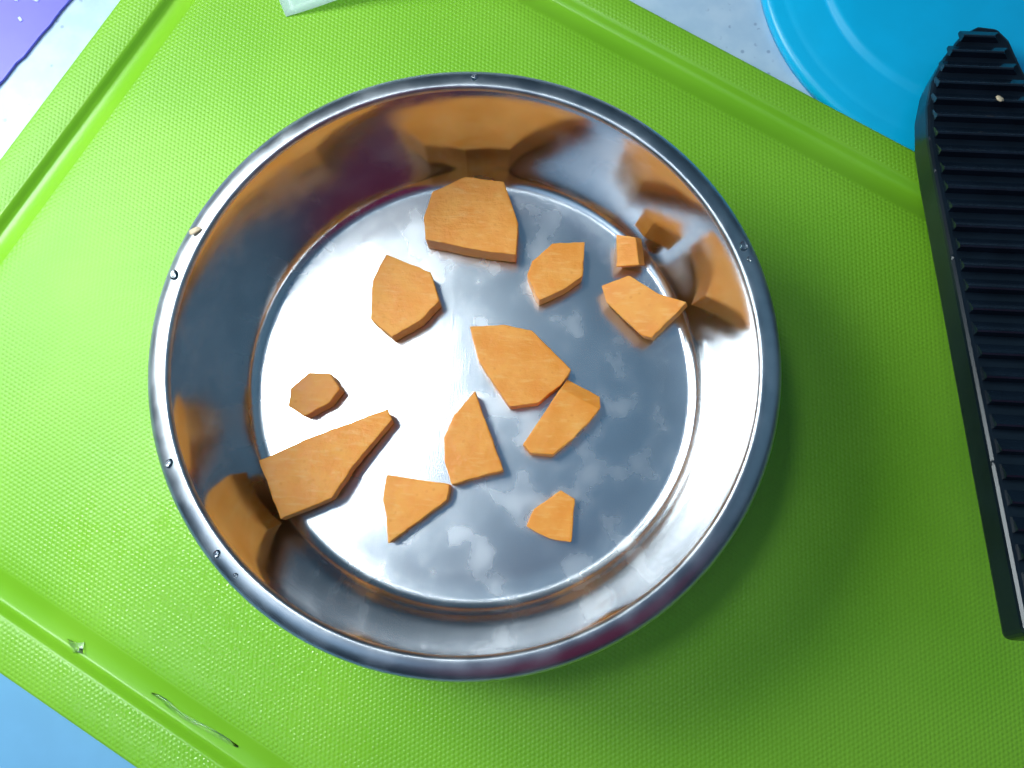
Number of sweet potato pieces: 12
